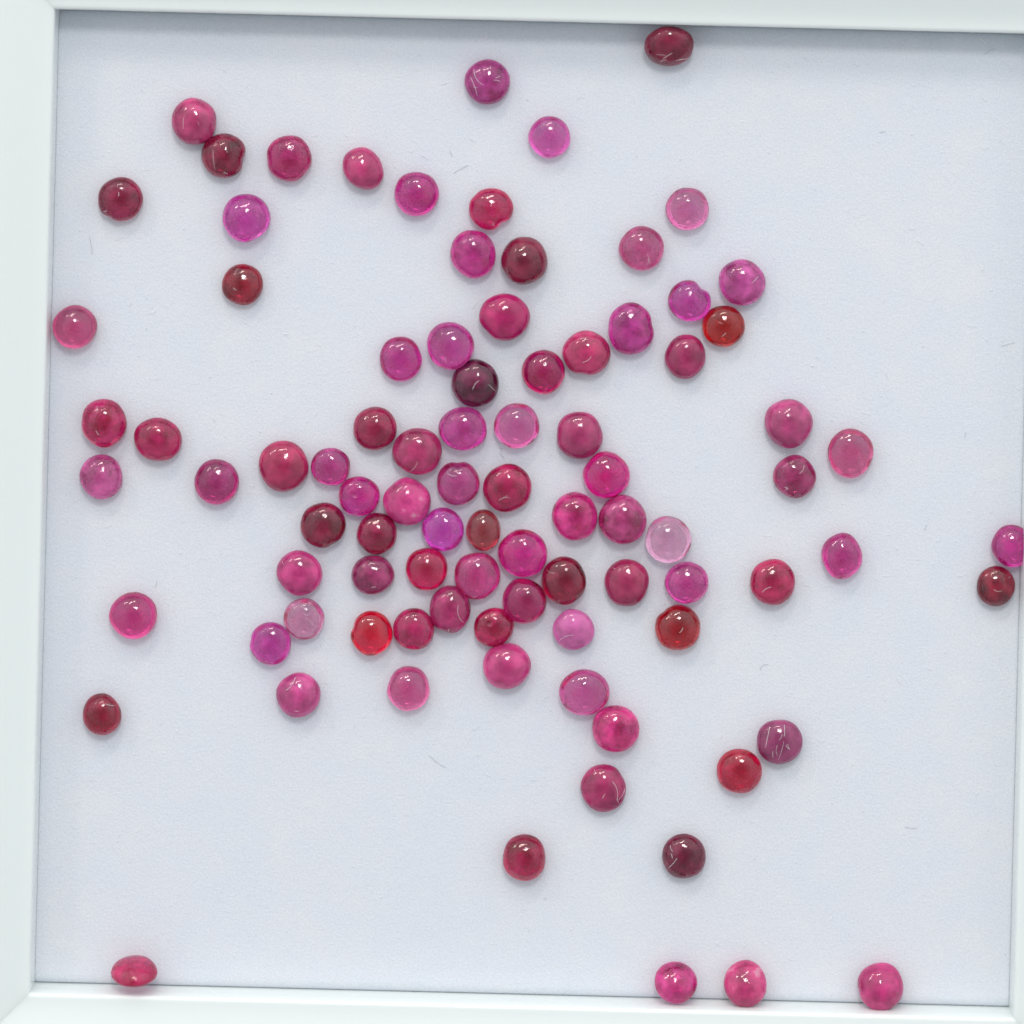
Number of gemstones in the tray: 91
